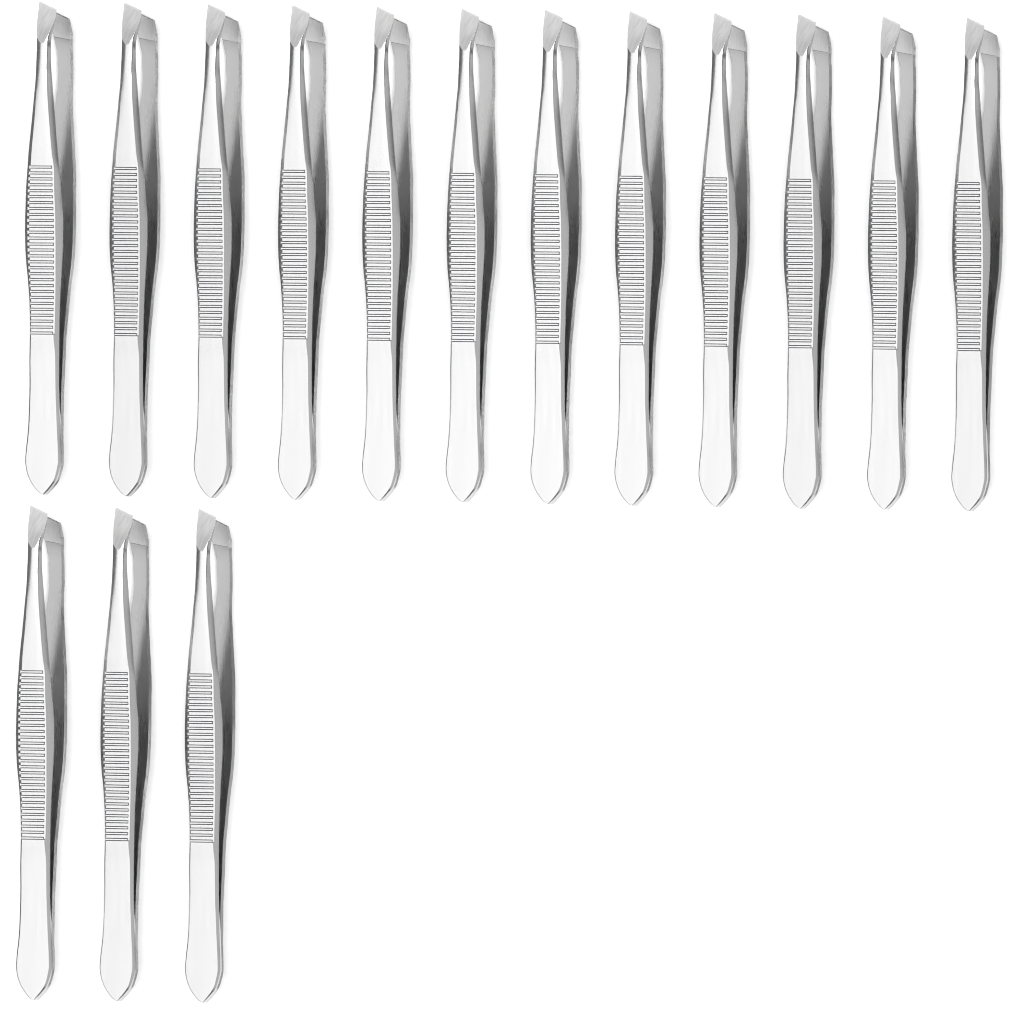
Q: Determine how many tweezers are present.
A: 15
